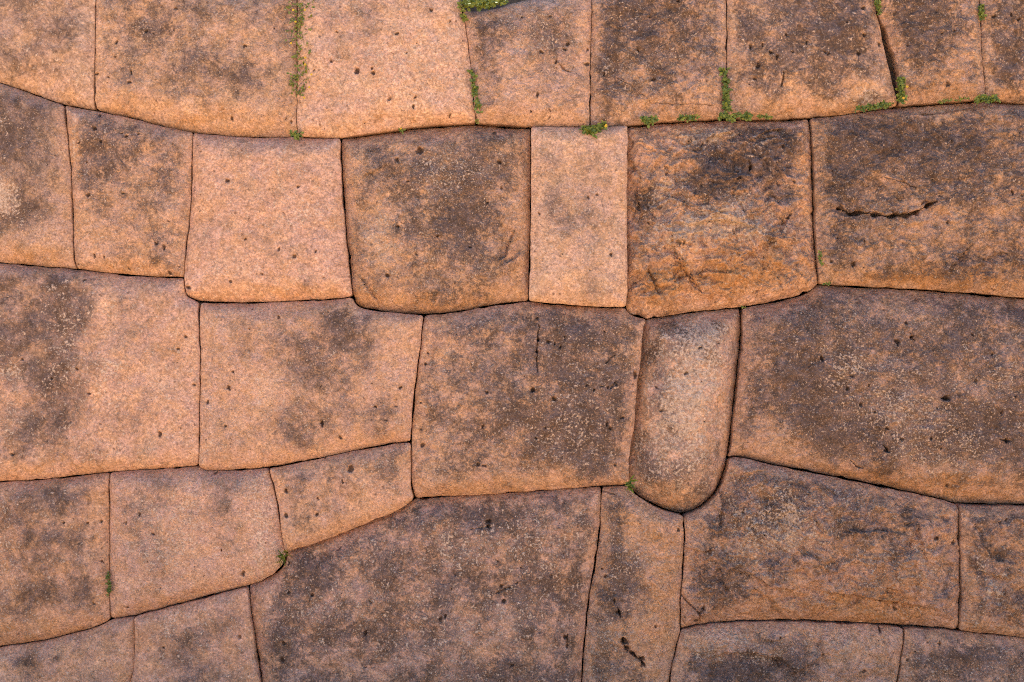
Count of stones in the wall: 31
